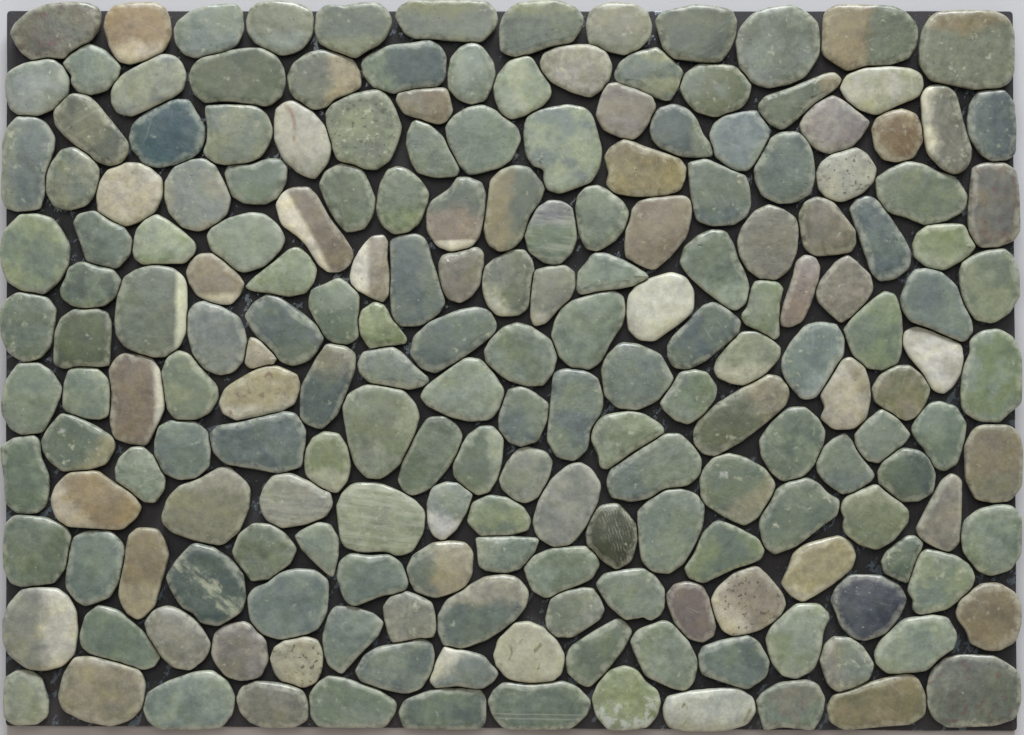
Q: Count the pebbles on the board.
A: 198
